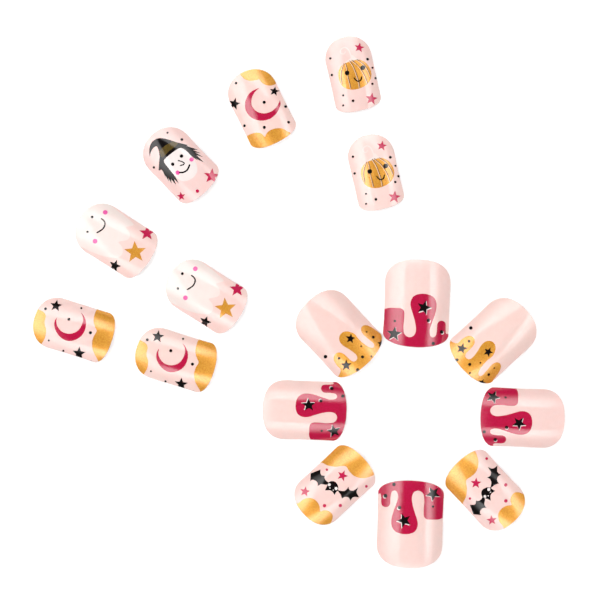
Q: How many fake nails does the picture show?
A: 16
